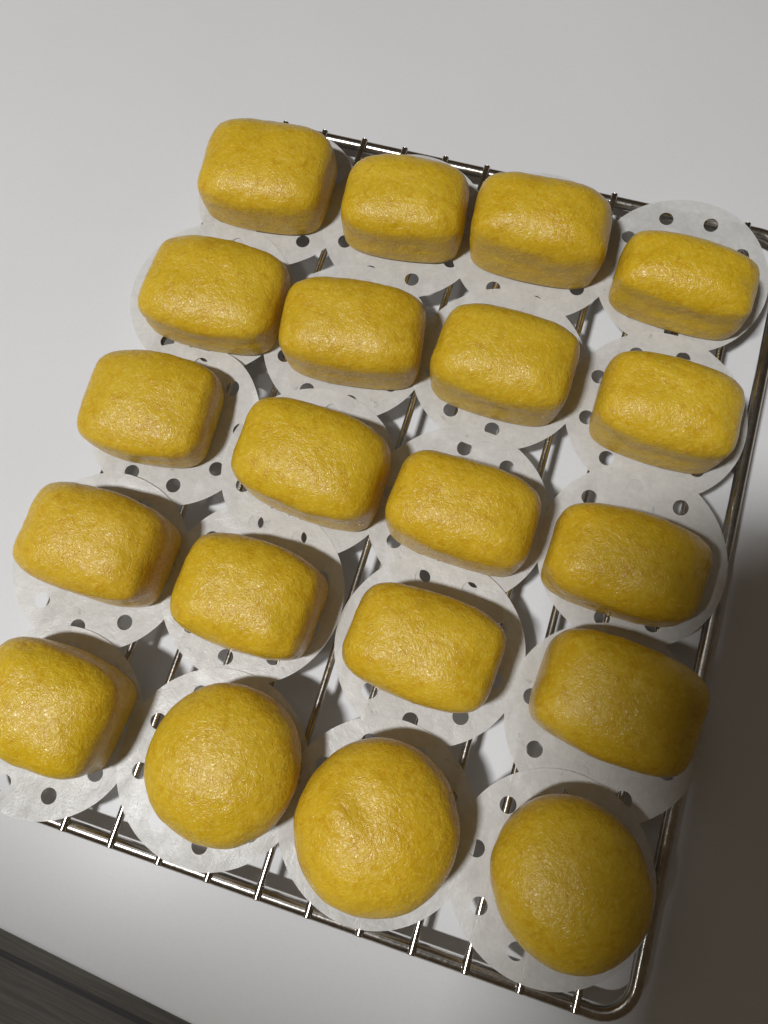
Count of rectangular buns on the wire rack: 17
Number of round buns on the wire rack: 3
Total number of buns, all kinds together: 20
